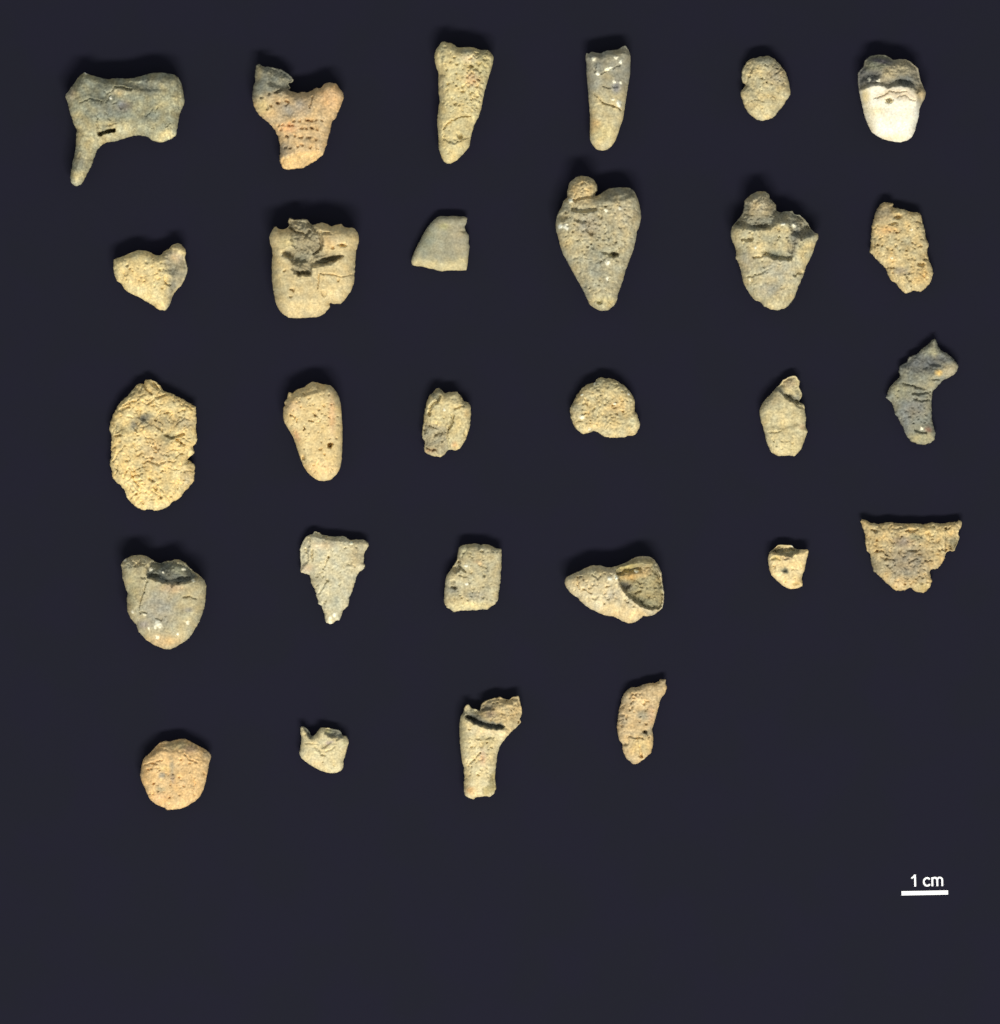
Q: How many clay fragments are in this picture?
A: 28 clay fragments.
